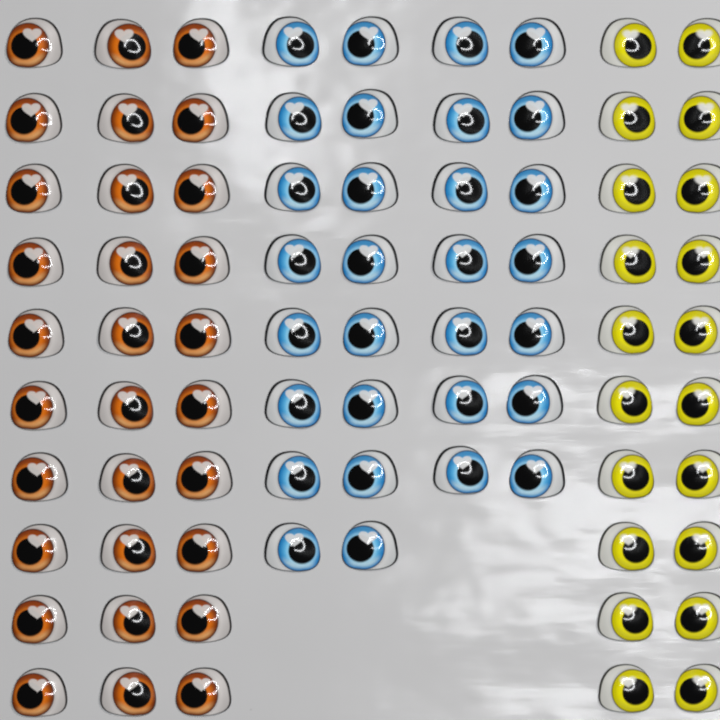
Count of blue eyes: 30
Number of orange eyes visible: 30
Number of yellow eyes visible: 20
